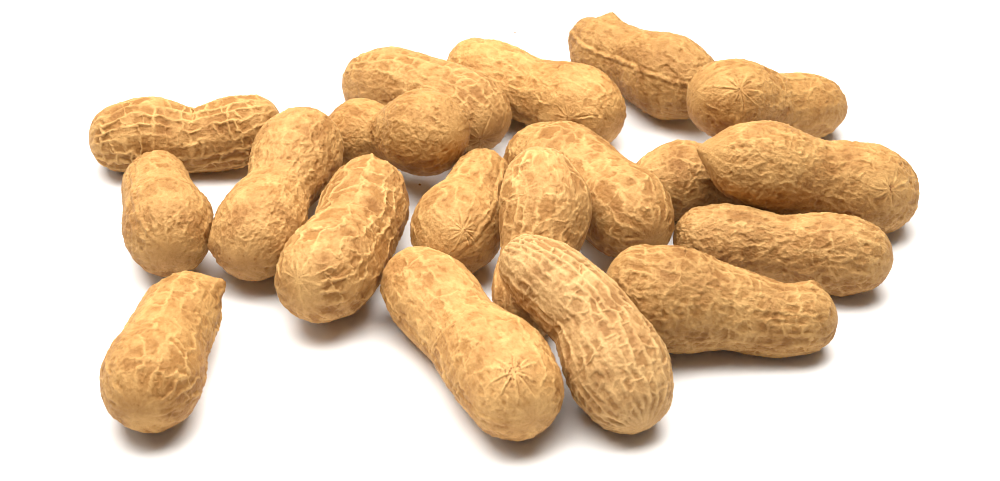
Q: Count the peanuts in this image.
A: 19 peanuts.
